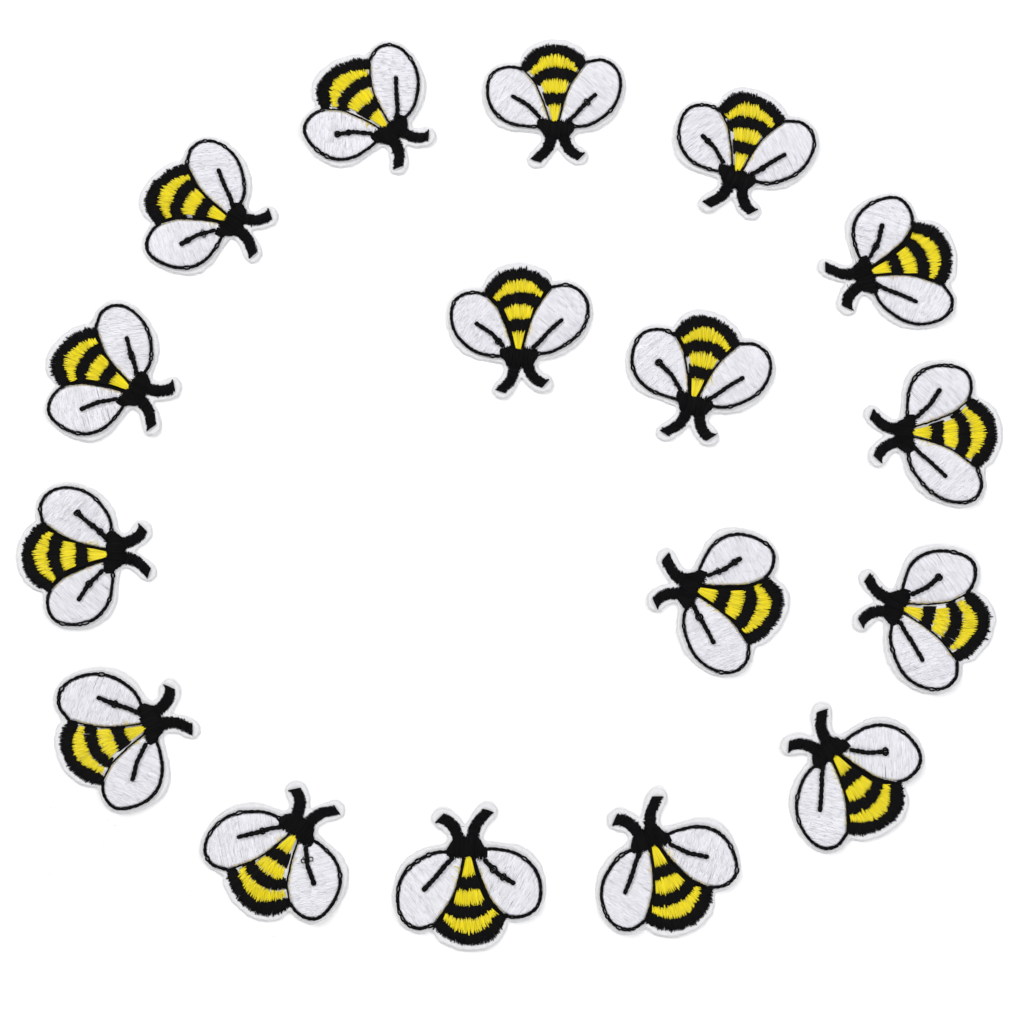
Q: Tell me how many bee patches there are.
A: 17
